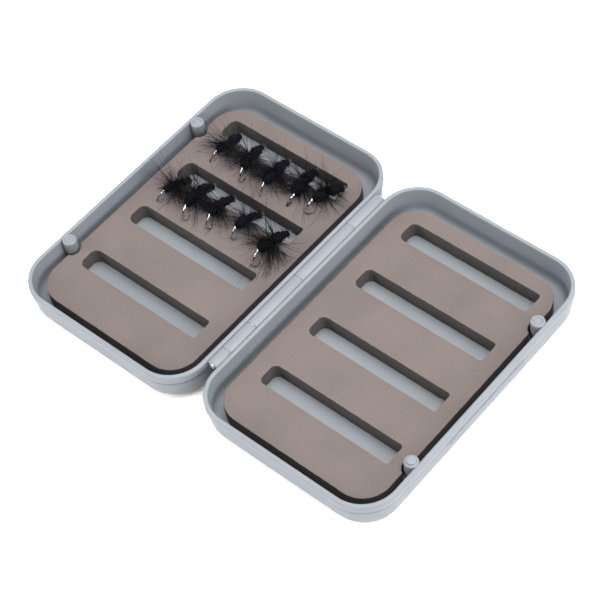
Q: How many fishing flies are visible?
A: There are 10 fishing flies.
